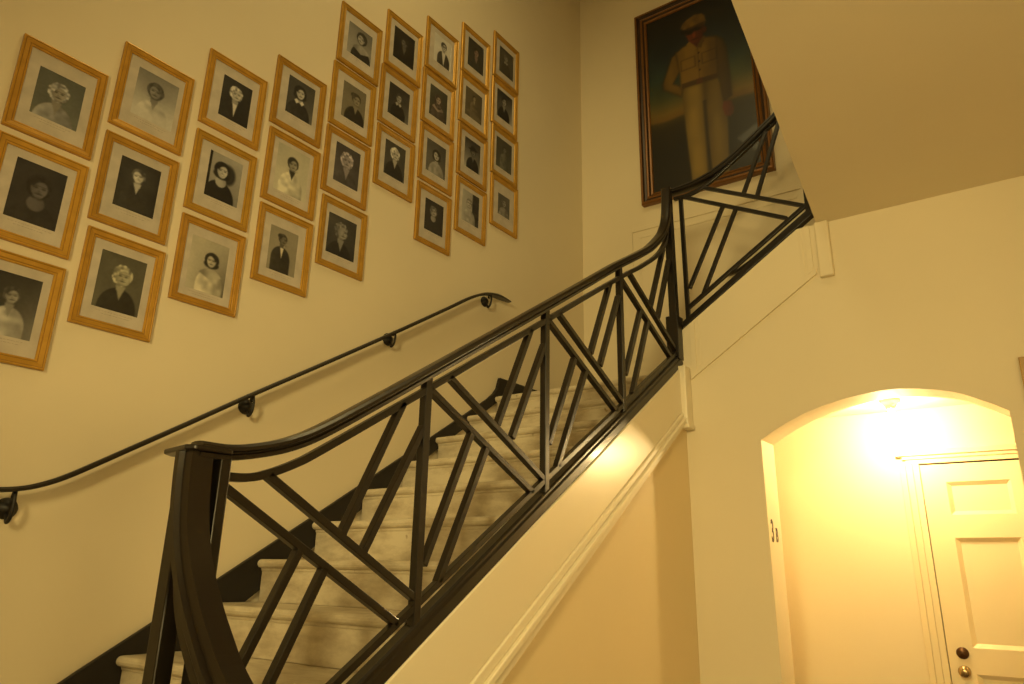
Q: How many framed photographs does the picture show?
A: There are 31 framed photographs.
